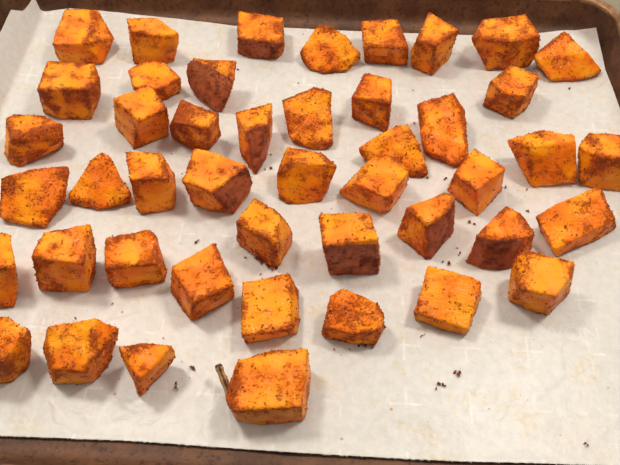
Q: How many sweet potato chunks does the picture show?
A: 46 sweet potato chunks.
